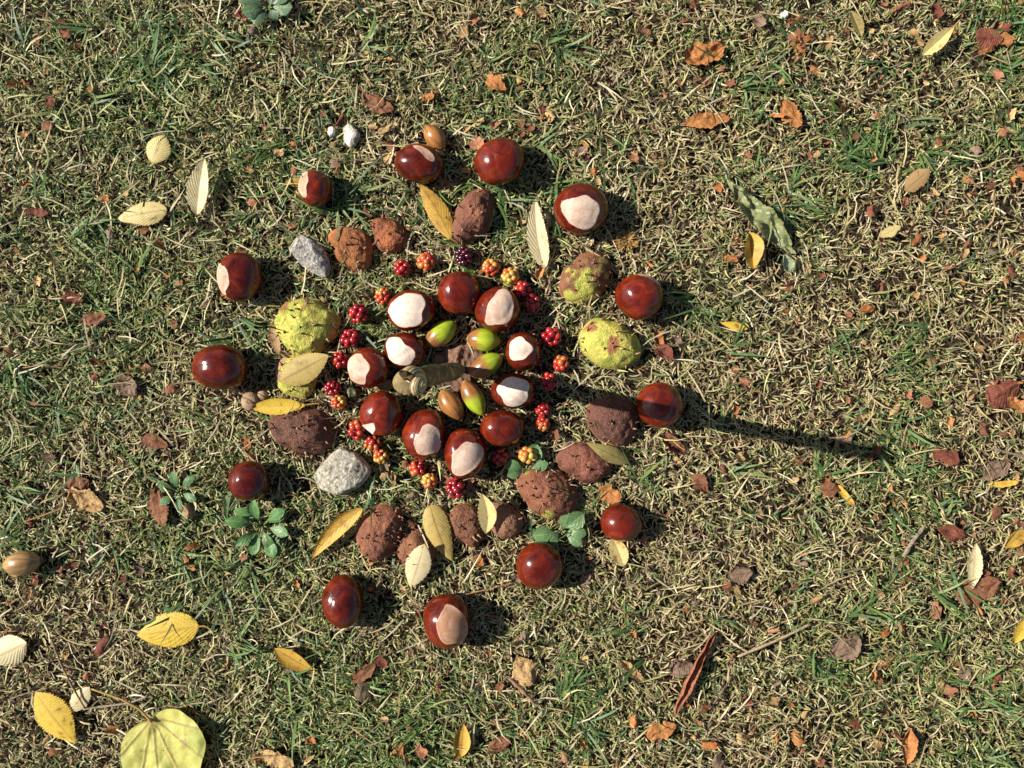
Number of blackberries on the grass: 26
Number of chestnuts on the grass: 24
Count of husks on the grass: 15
